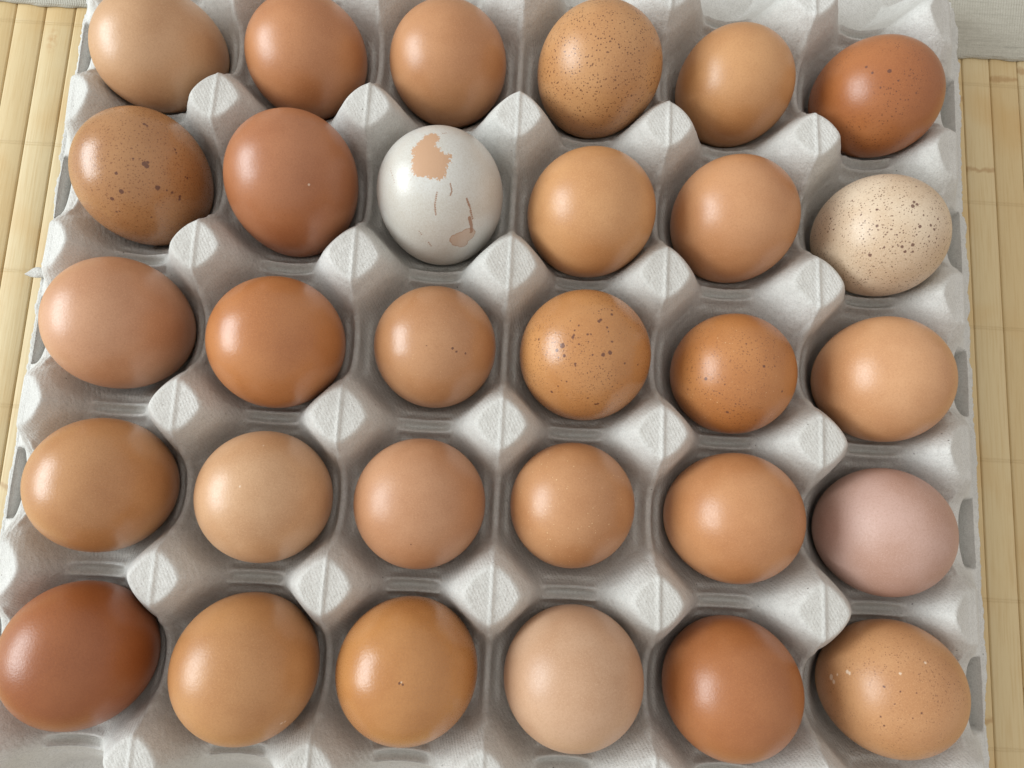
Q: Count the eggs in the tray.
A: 30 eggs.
